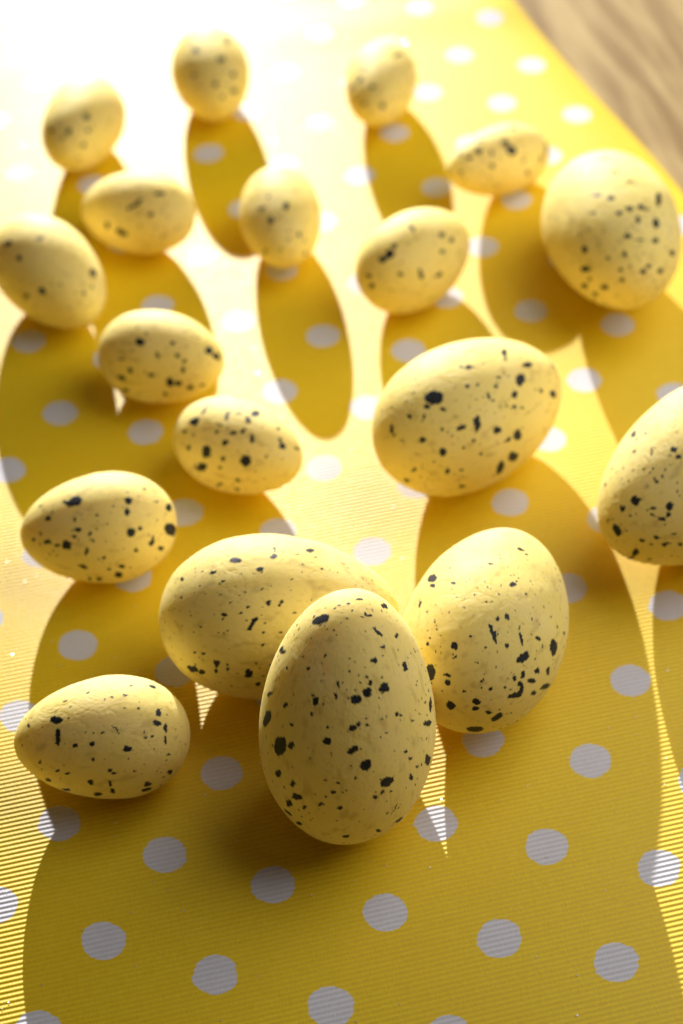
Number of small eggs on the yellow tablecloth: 12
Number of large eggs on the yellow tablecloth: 6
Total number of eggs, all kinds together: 18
